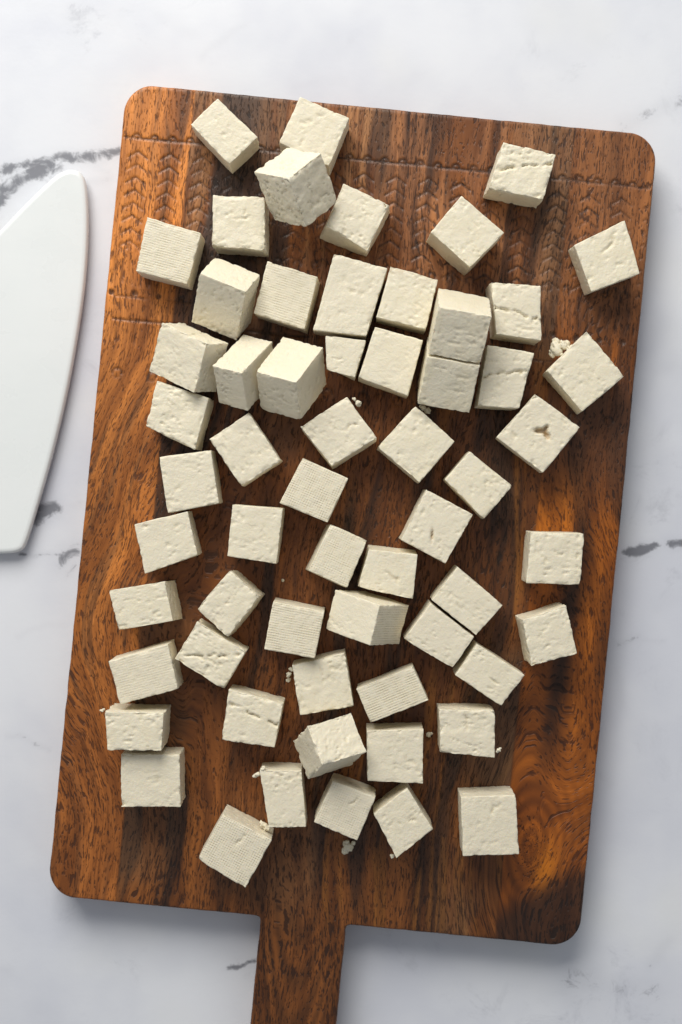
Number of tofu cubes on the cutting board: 60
